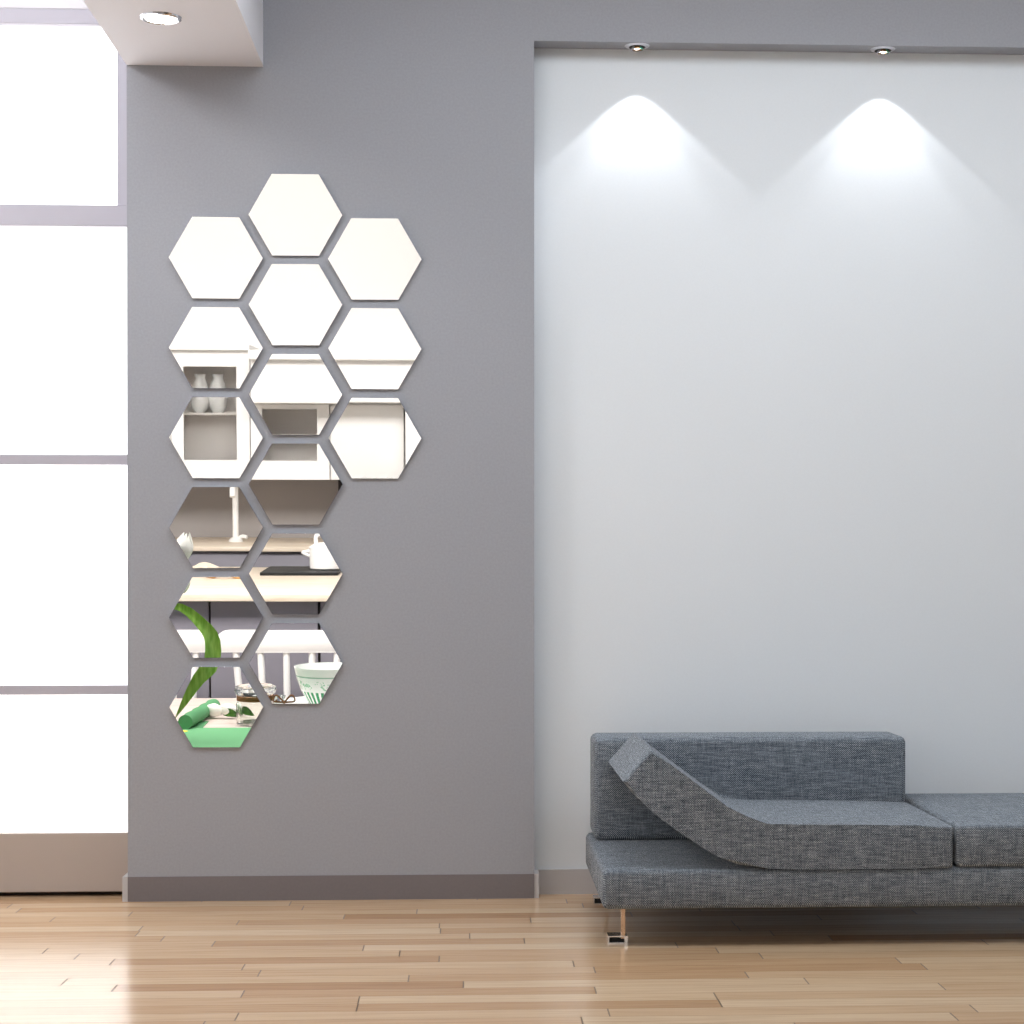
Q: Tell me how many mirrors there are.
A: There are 15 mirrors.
